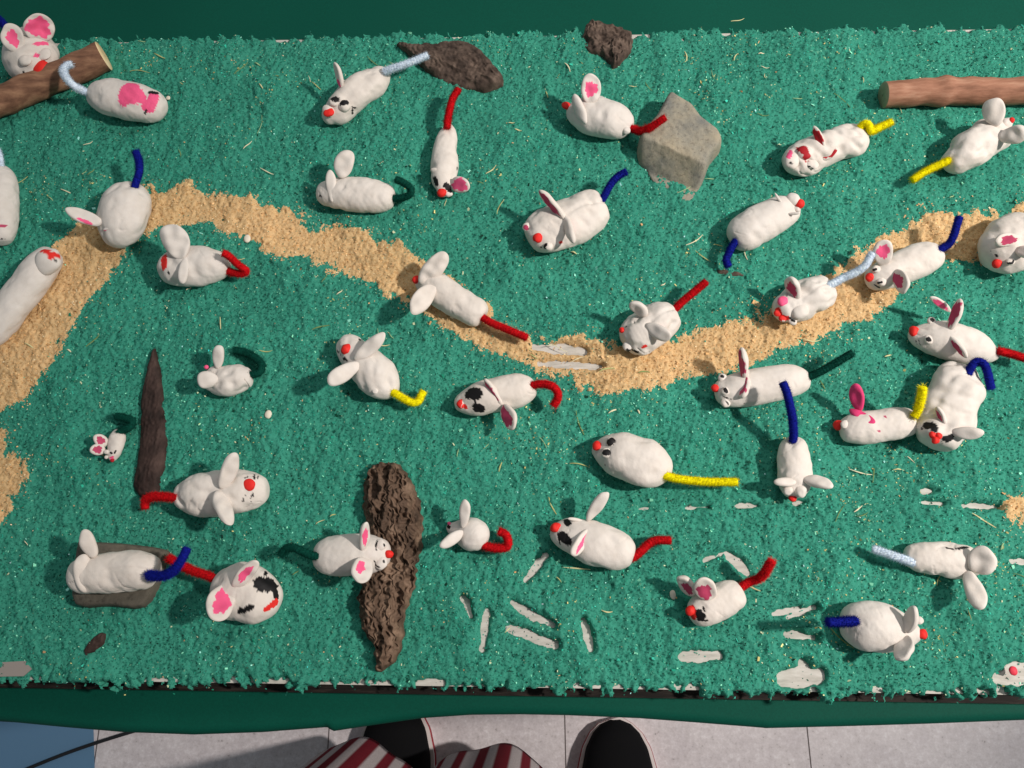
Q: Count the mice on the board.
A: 38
